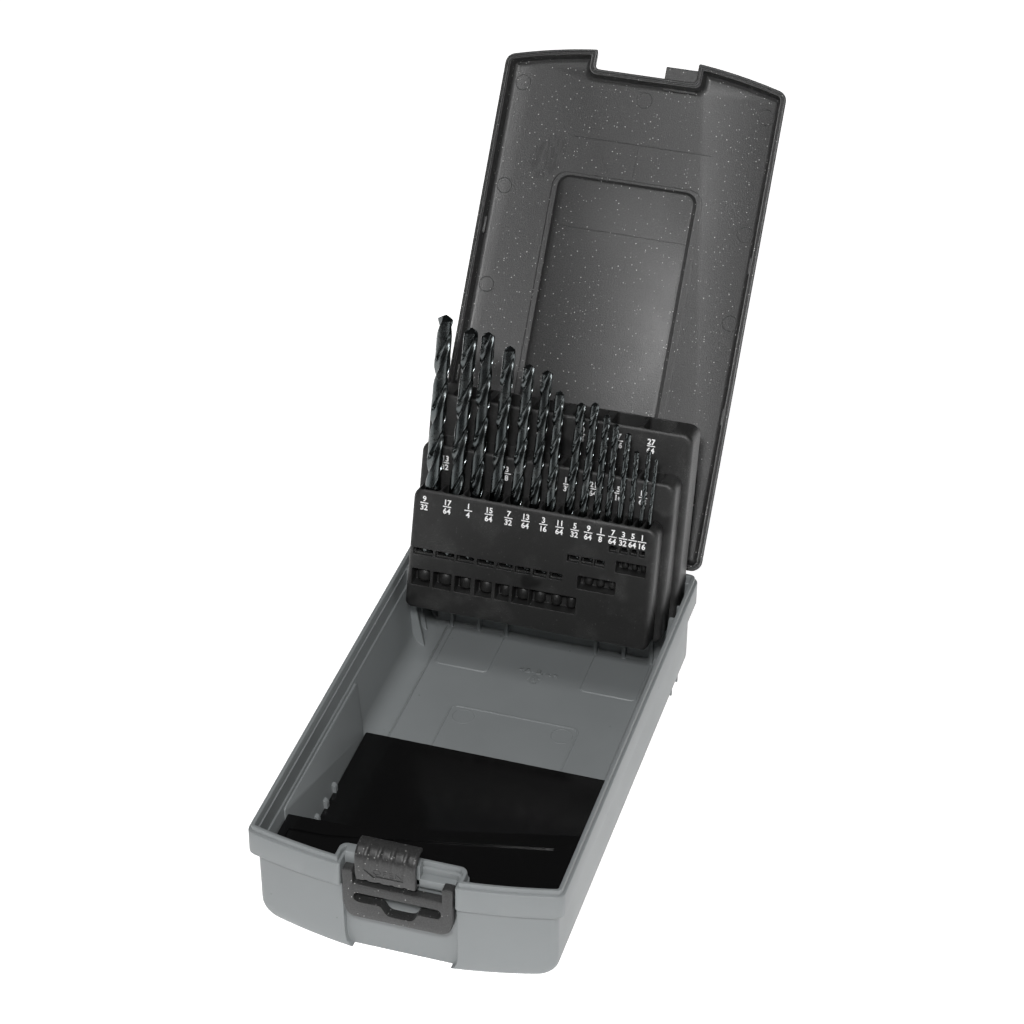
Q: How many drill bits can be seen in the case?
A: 15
